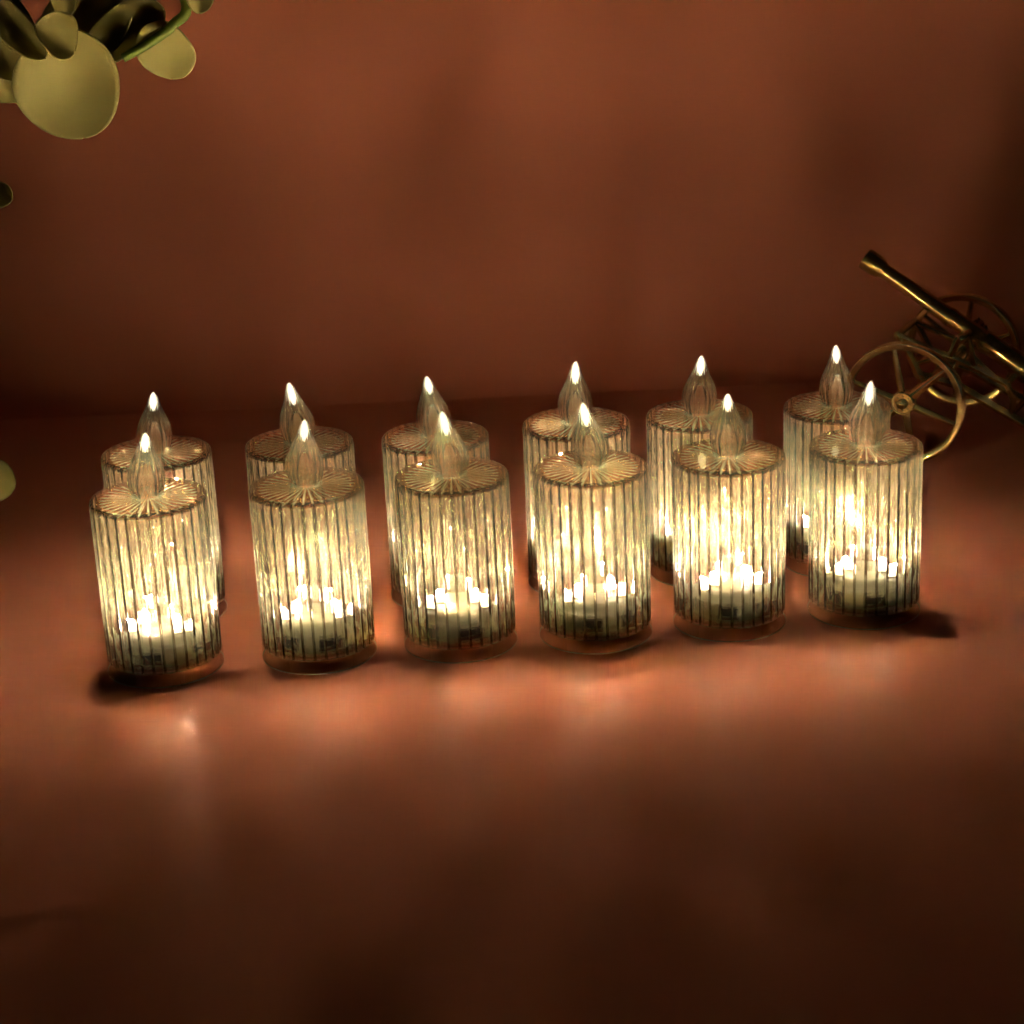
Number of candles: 12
